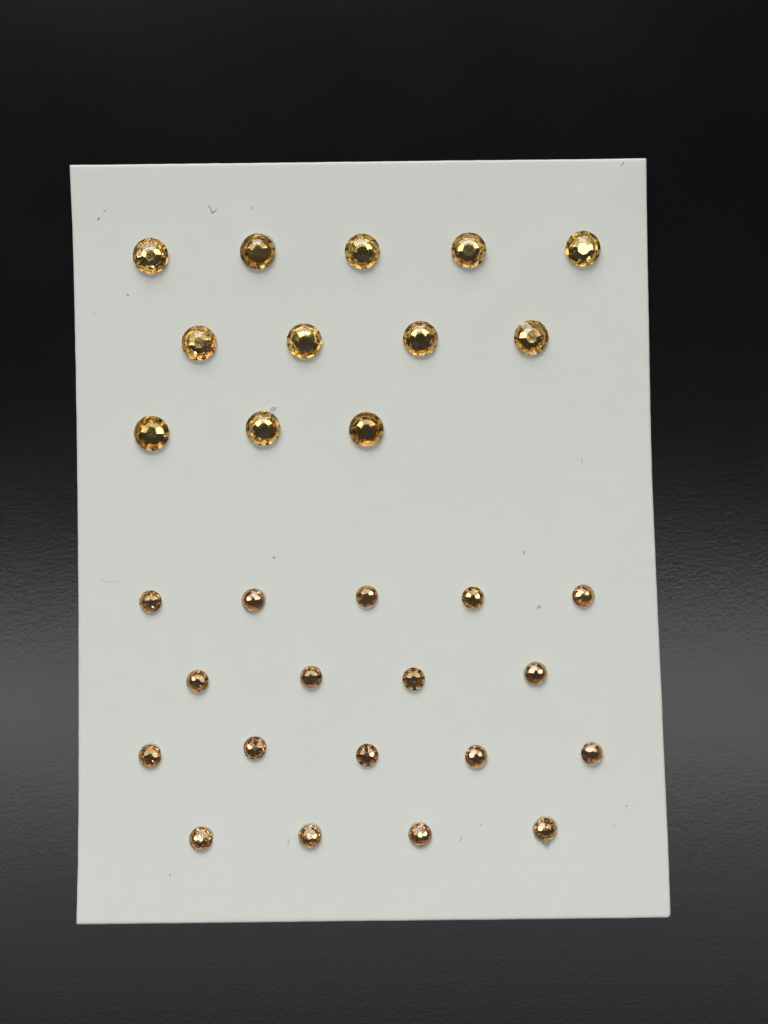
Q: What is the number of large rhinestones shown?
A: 12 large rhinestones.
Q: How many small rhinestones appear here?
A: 18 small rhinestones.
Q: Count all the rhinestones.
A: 30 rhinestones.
